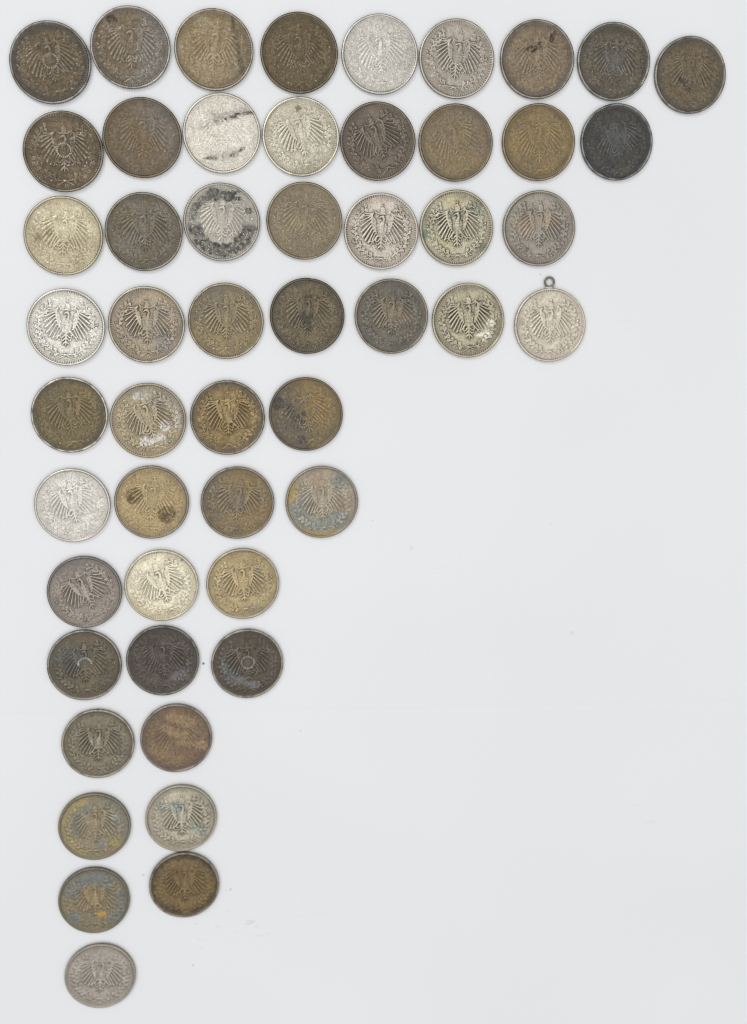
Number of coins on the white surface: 52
